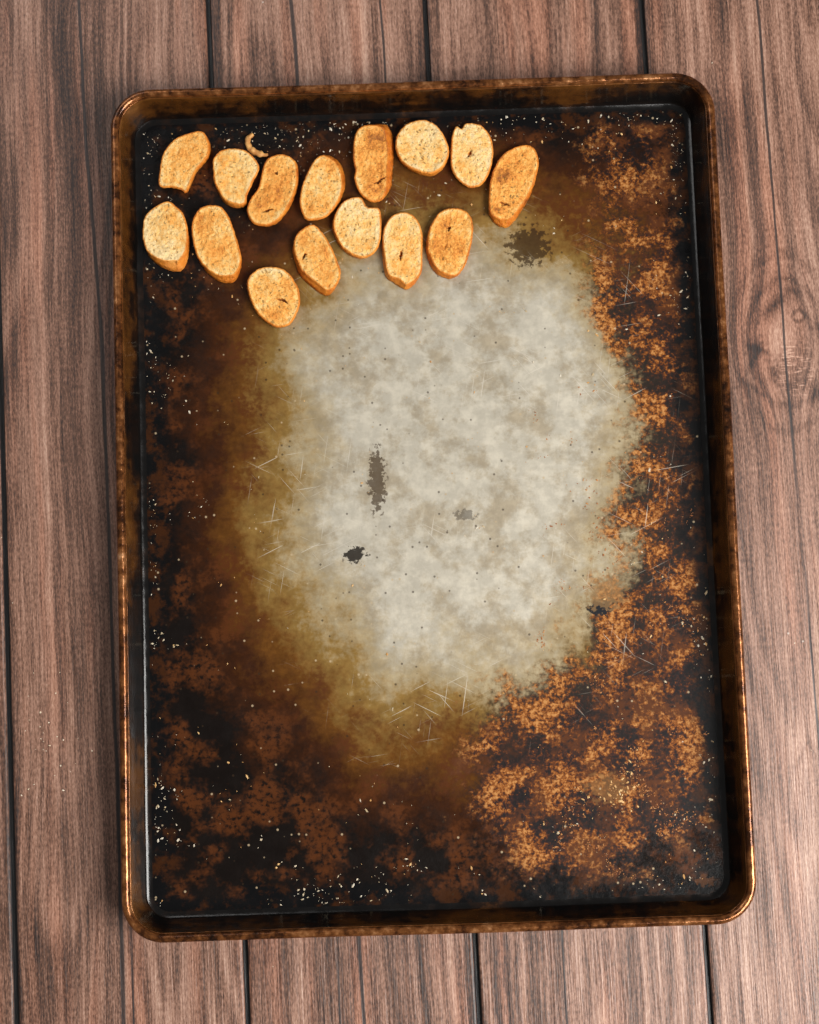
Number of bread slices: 15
